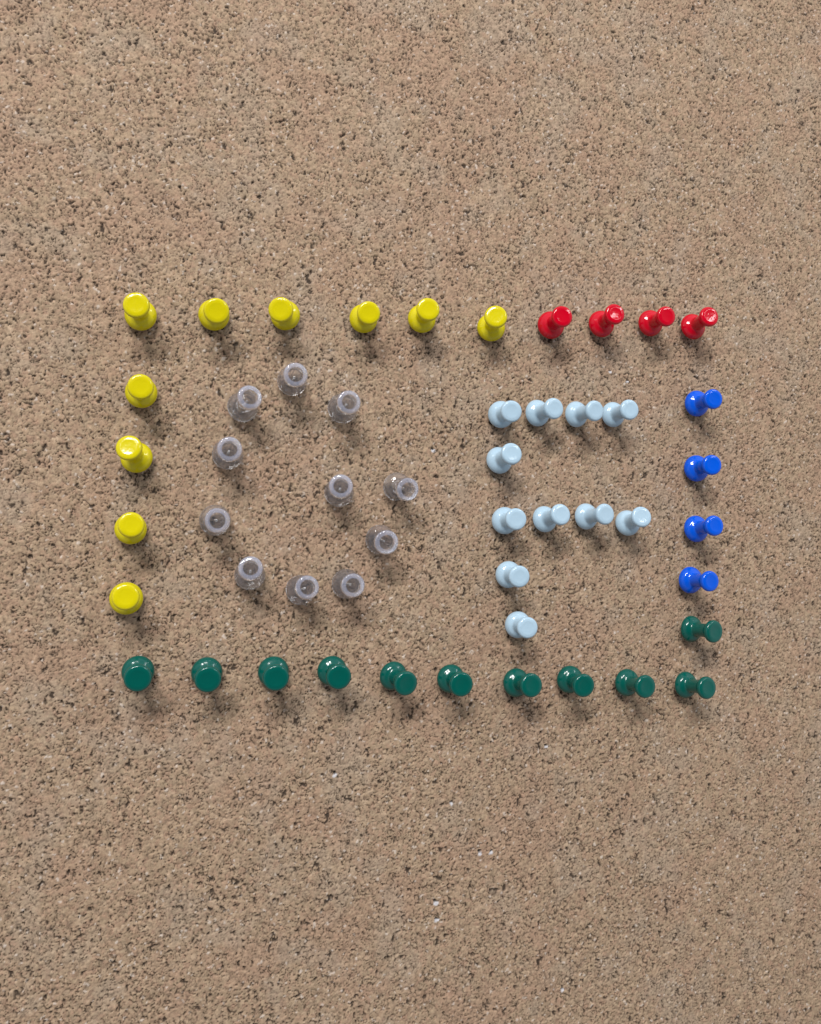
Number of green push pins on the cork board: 11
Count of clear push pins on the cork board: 11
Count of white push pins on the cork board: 11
